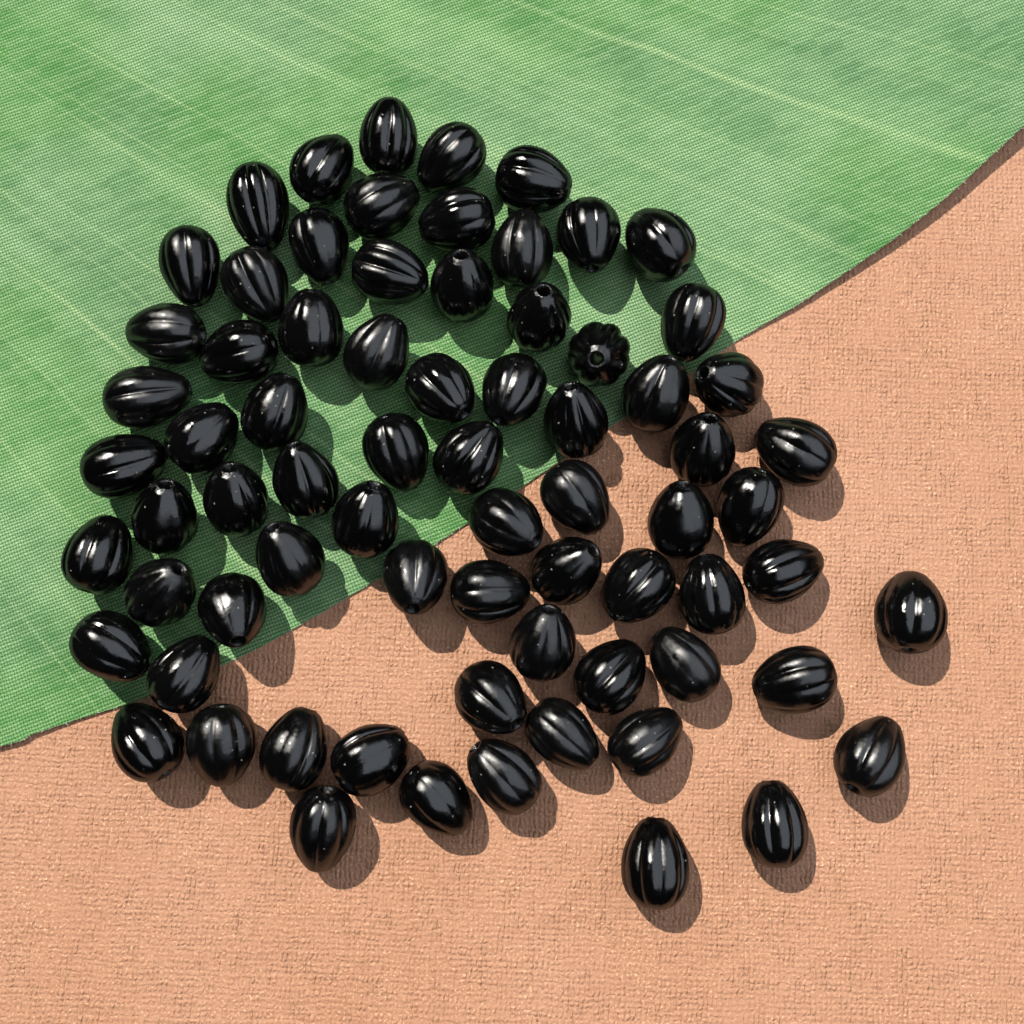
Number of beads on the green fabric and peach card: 73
